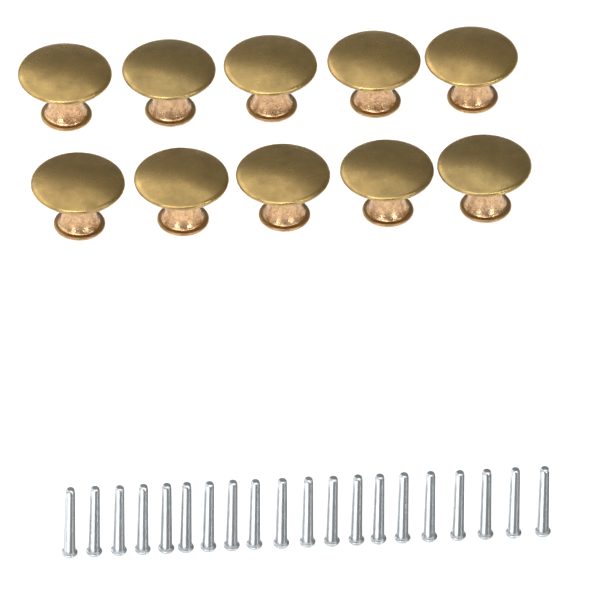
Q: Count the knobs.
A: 10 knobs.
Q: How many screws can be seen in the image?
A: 20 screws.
